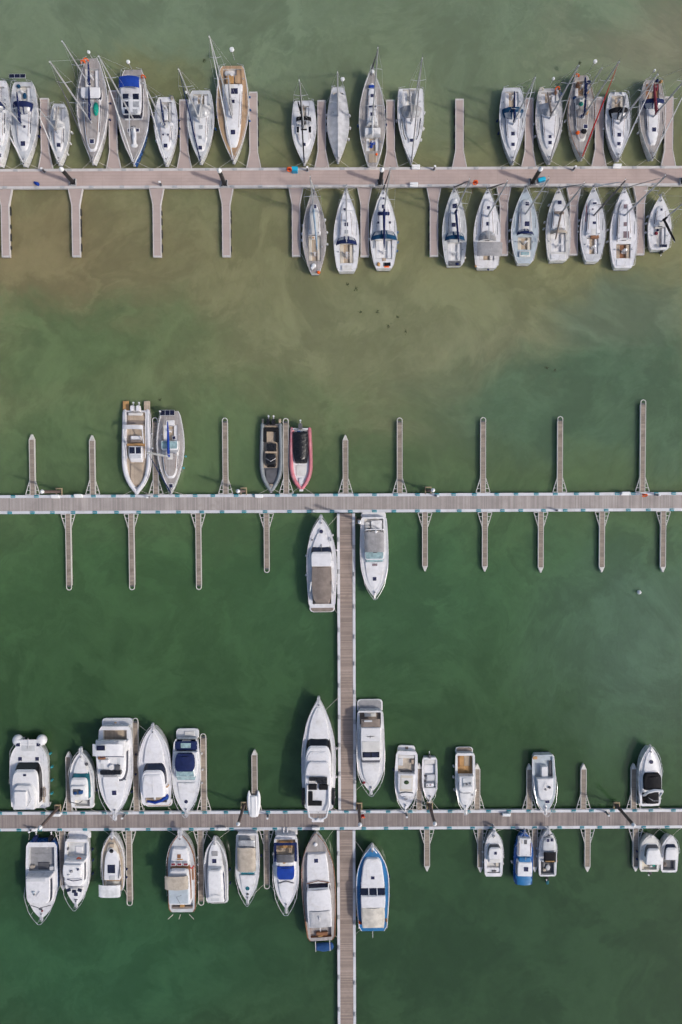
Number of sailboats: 28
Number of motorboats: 31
